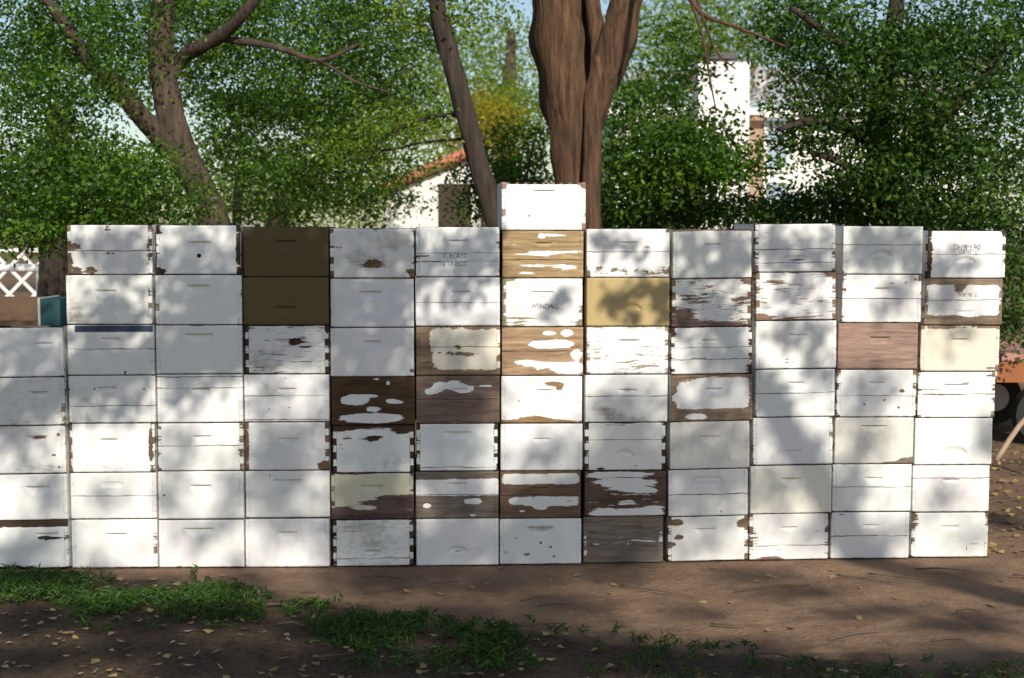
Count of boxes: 83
